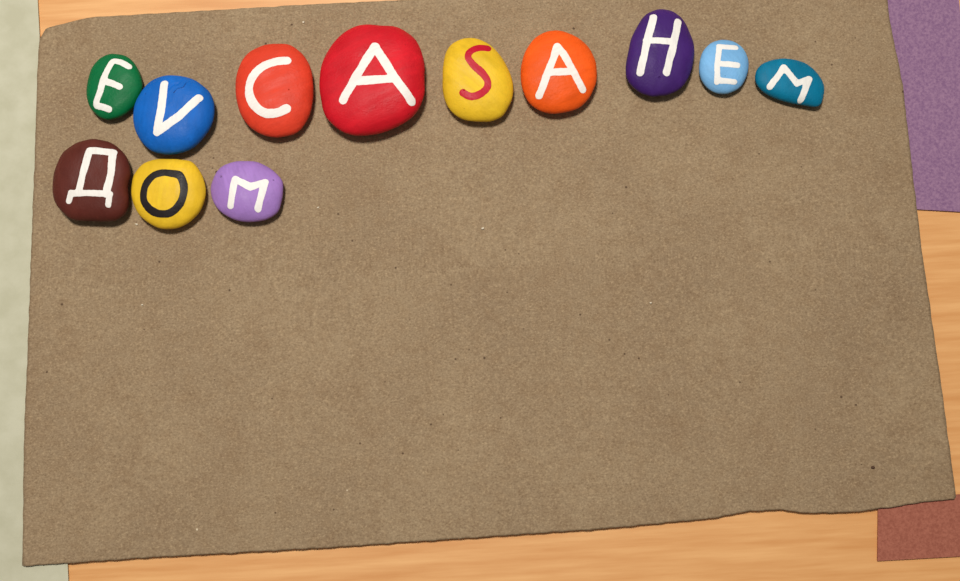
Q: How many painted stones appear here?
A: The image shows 12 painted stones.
